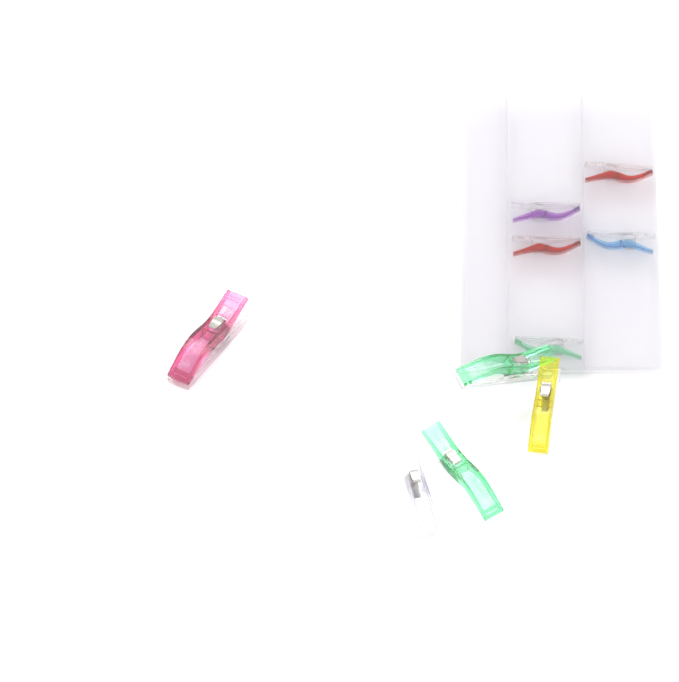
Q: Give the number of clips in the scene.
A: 10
